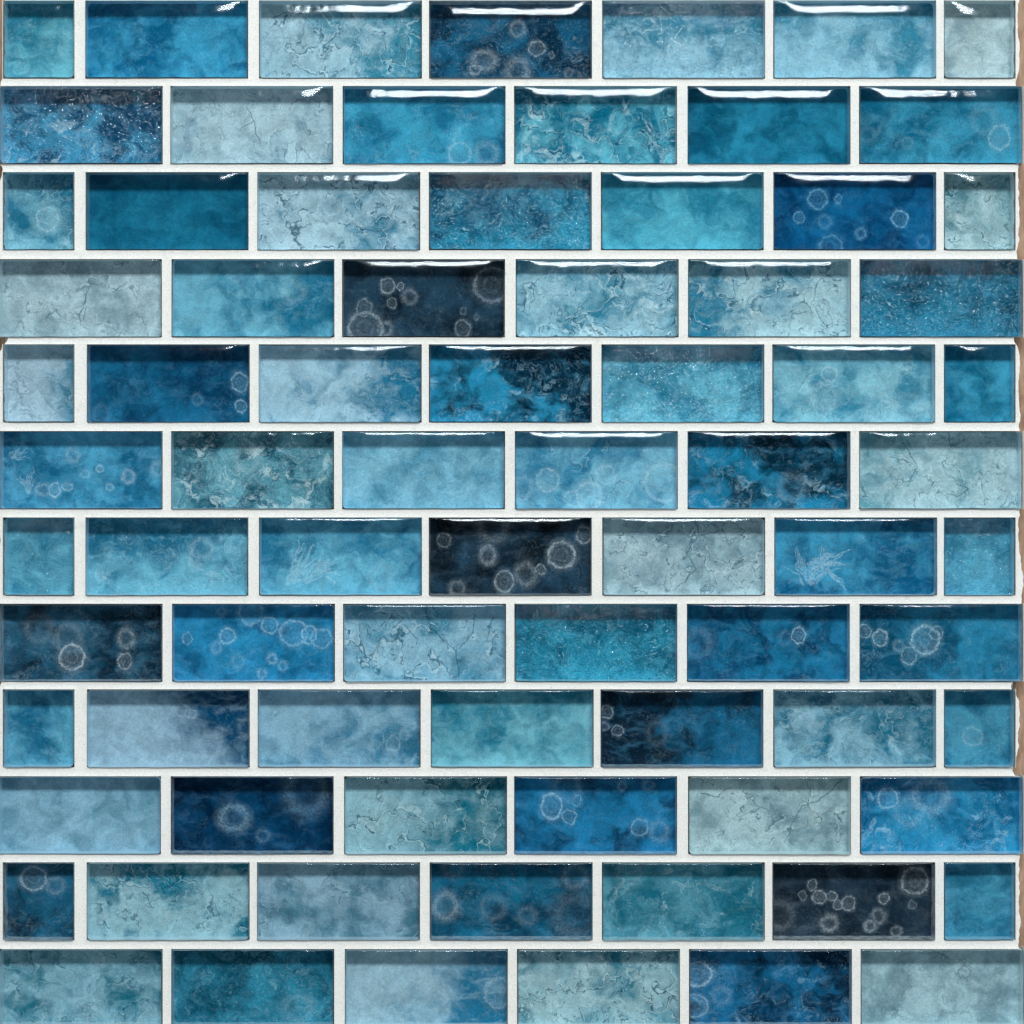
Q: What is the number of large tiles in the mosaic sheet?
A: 66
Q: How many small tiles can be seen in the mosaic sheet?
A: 12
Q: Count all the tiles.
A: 78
